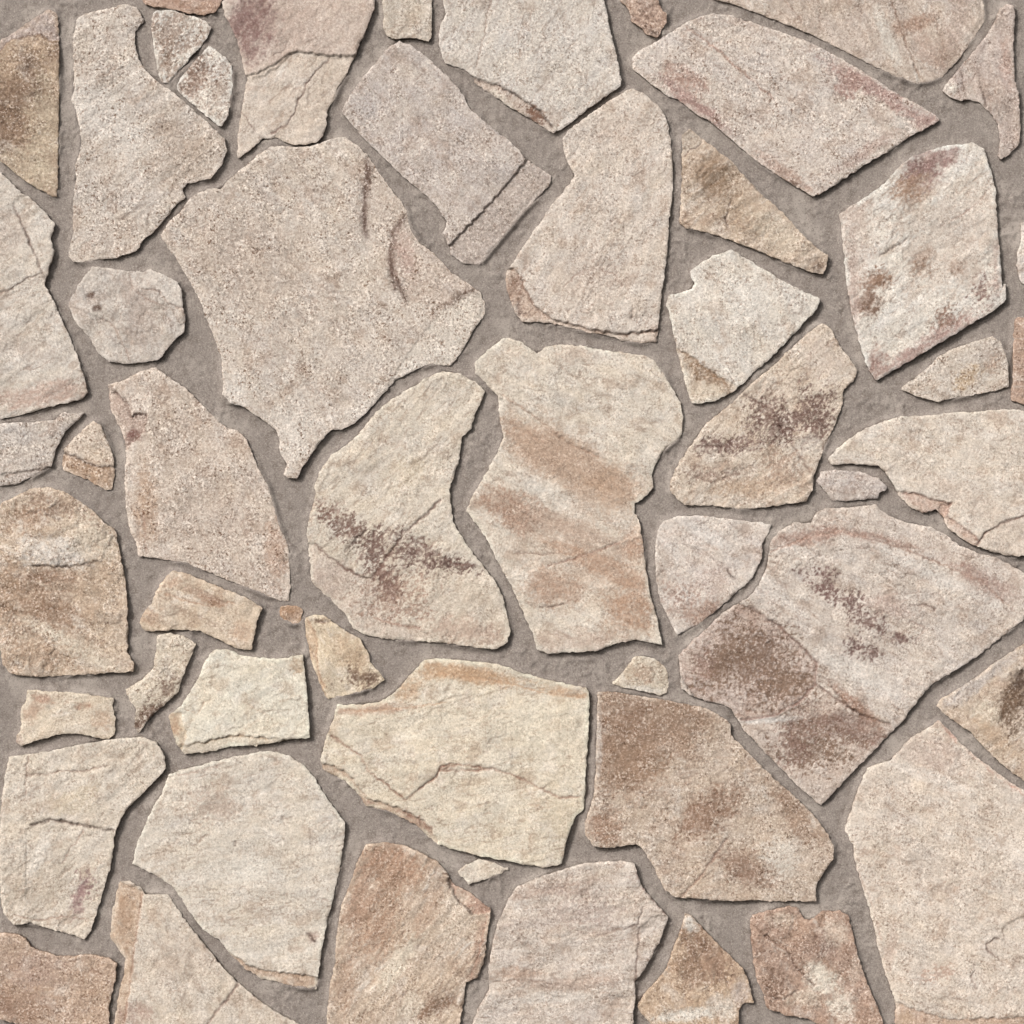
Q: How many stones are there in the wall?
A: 54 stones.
